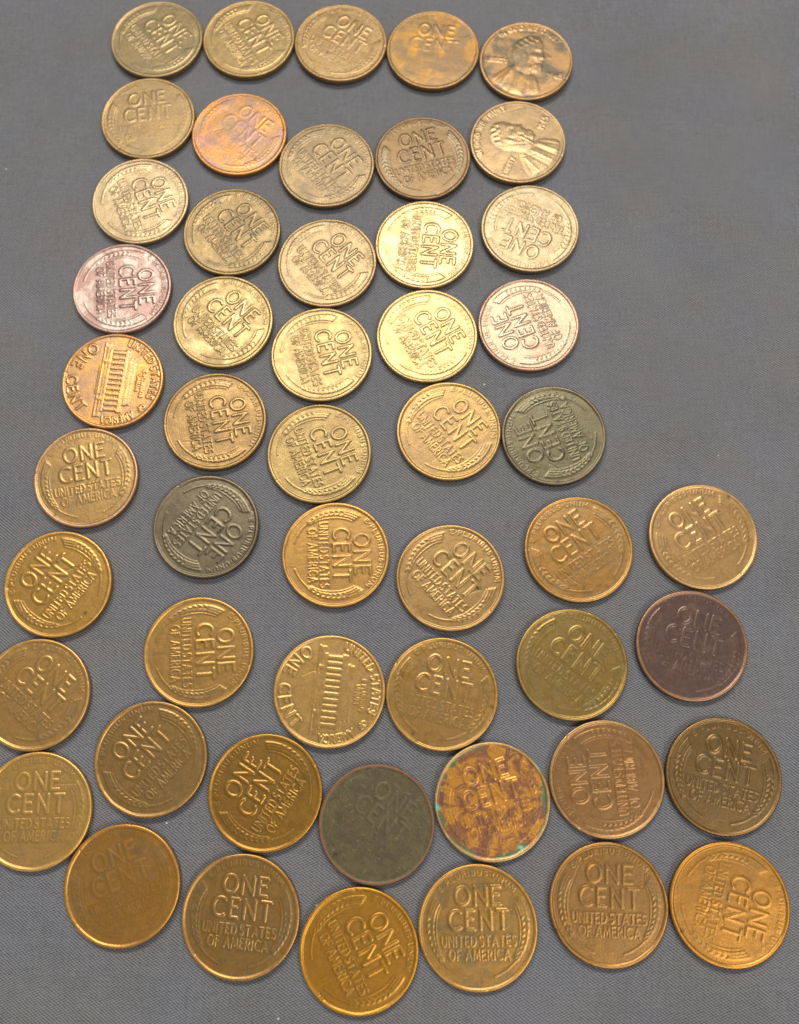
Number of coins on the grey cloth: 51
